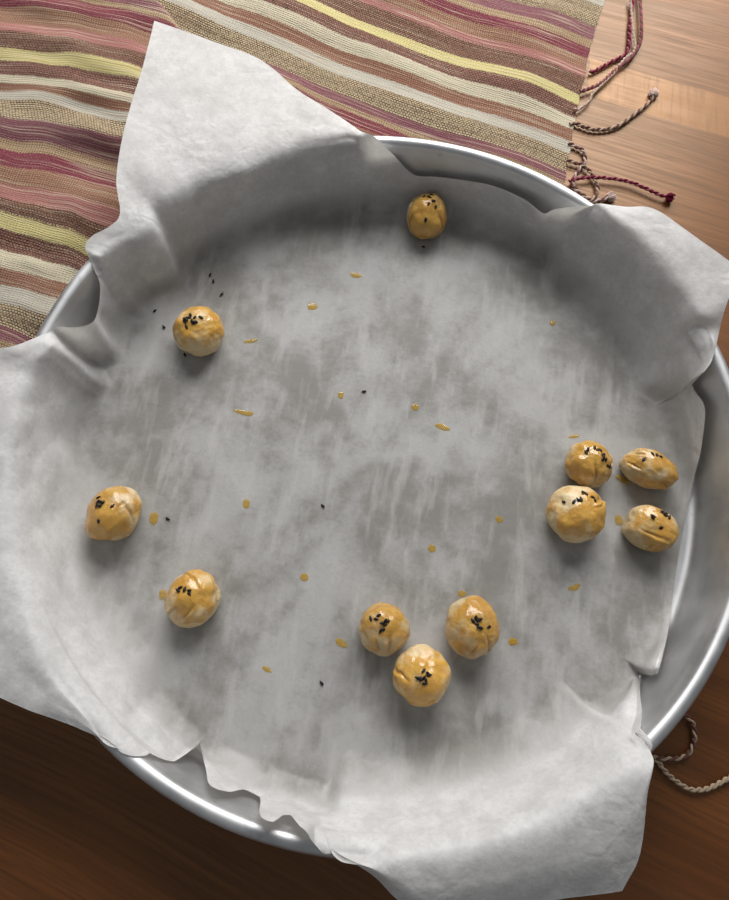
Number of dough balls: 11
